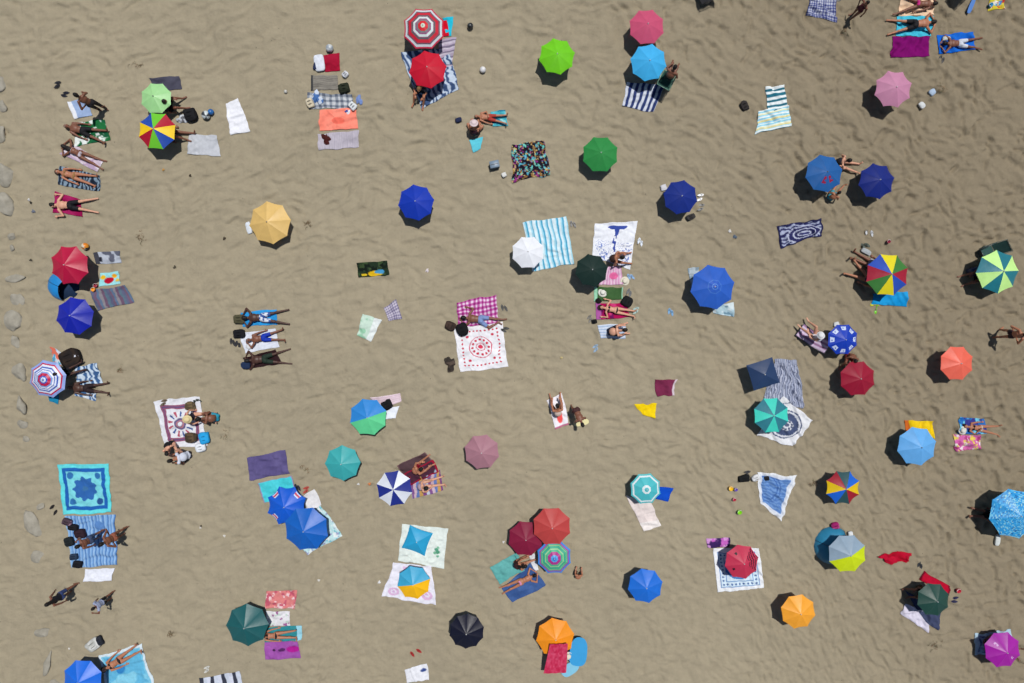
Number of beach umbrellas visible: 52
